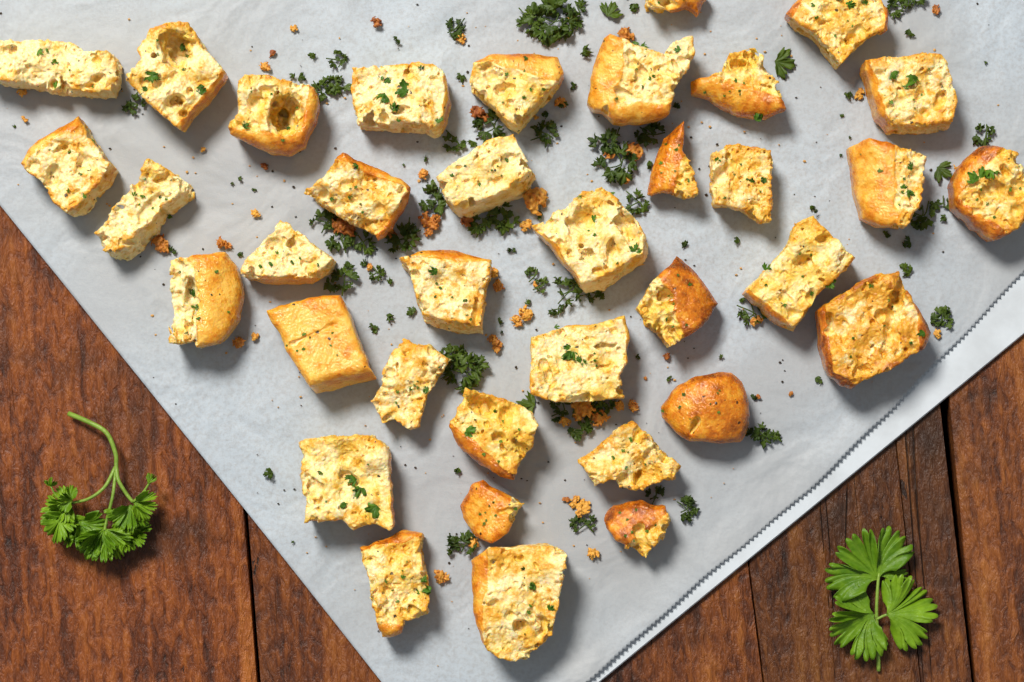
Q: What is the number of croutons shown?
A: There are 36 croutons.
